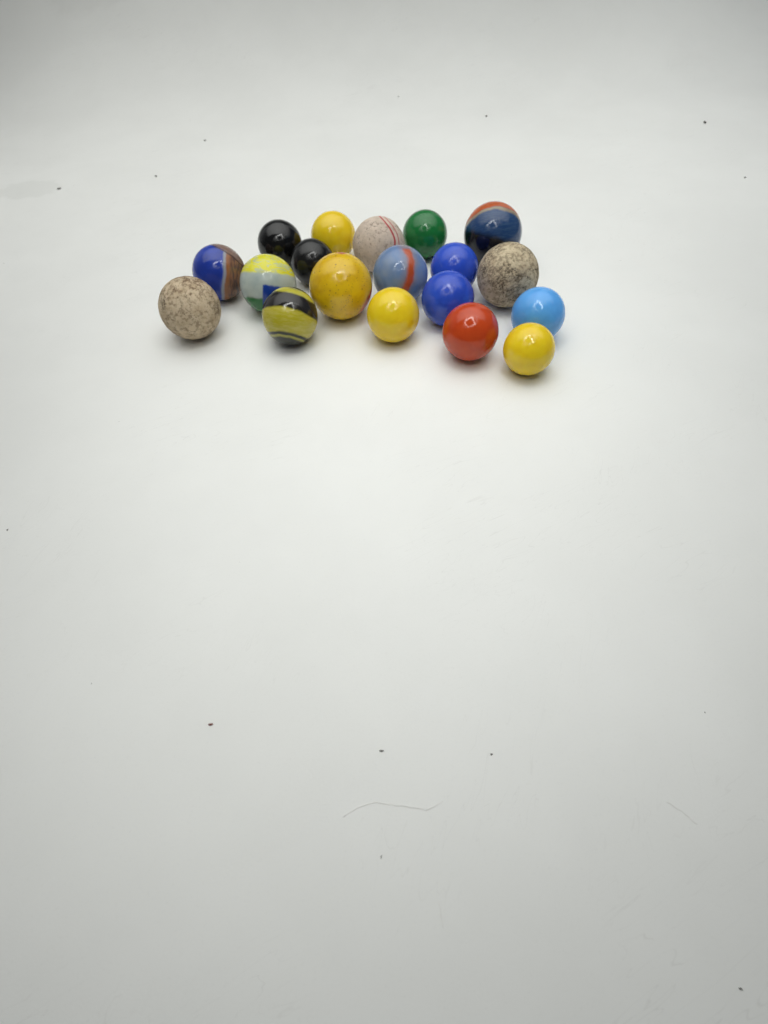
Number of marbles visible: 19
